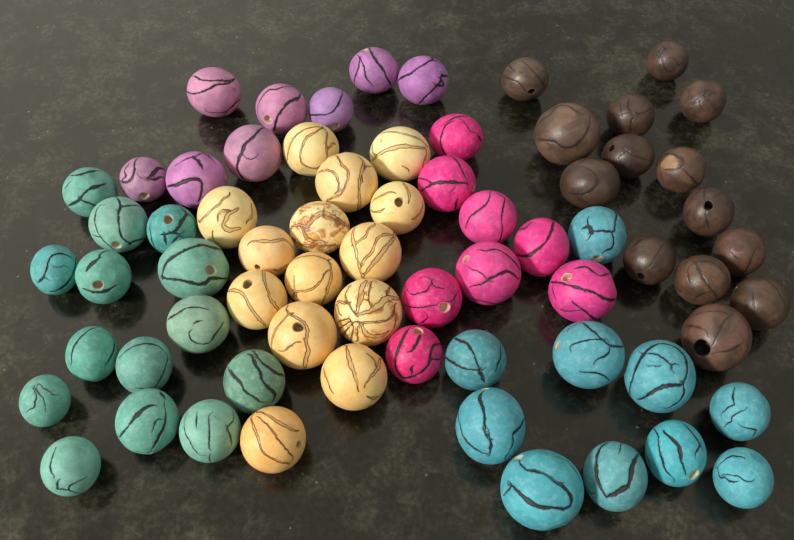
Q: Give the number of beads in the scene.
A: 68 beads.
